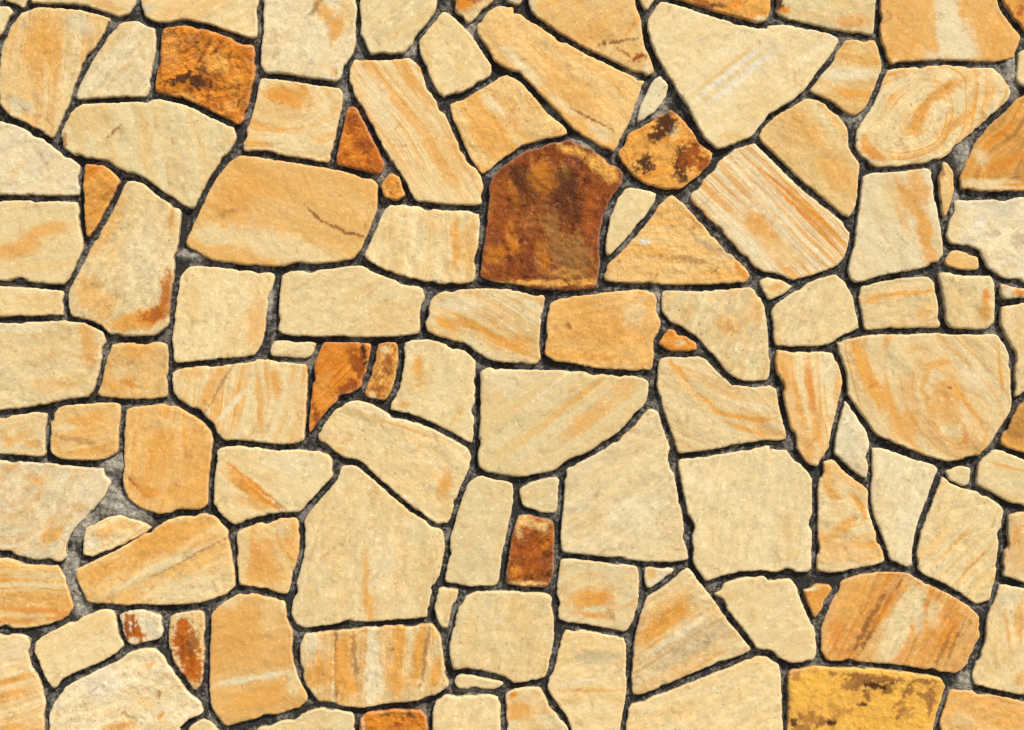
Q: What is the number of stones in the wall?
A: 121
